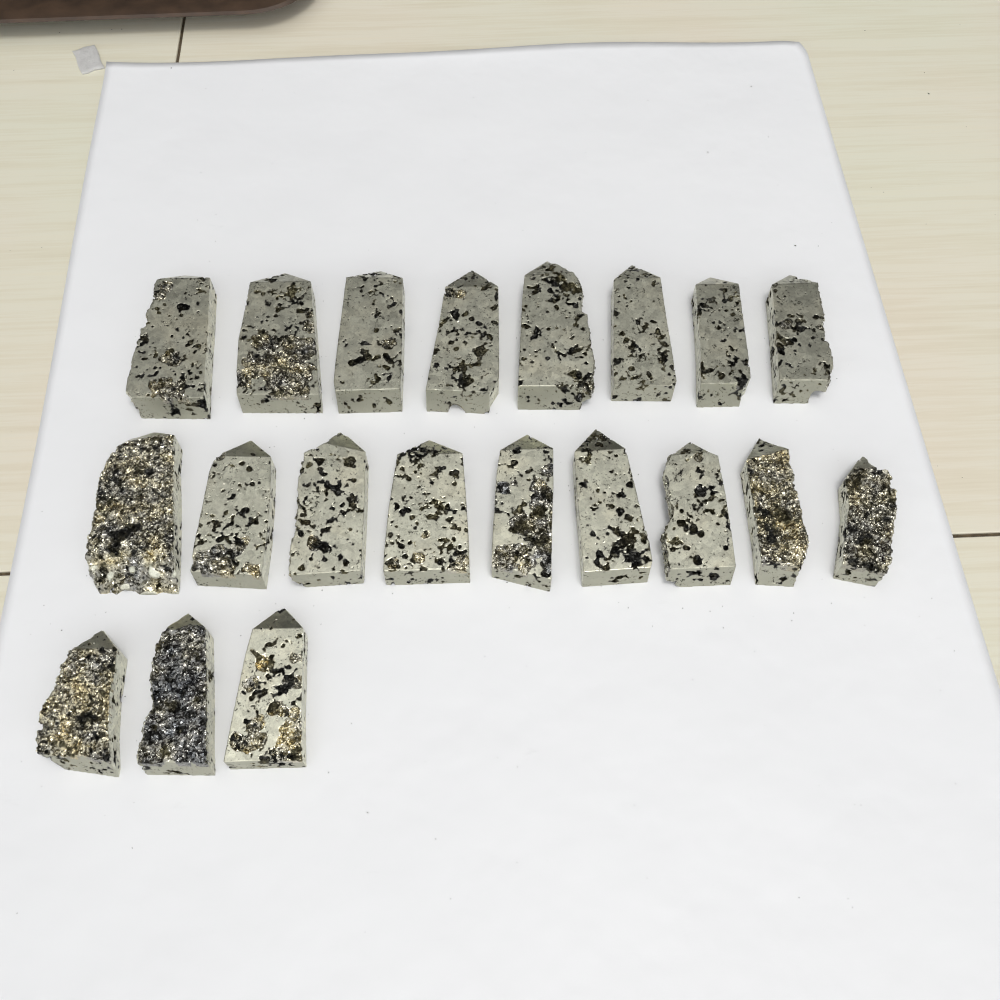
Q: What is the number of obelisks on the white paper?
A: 20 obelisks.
